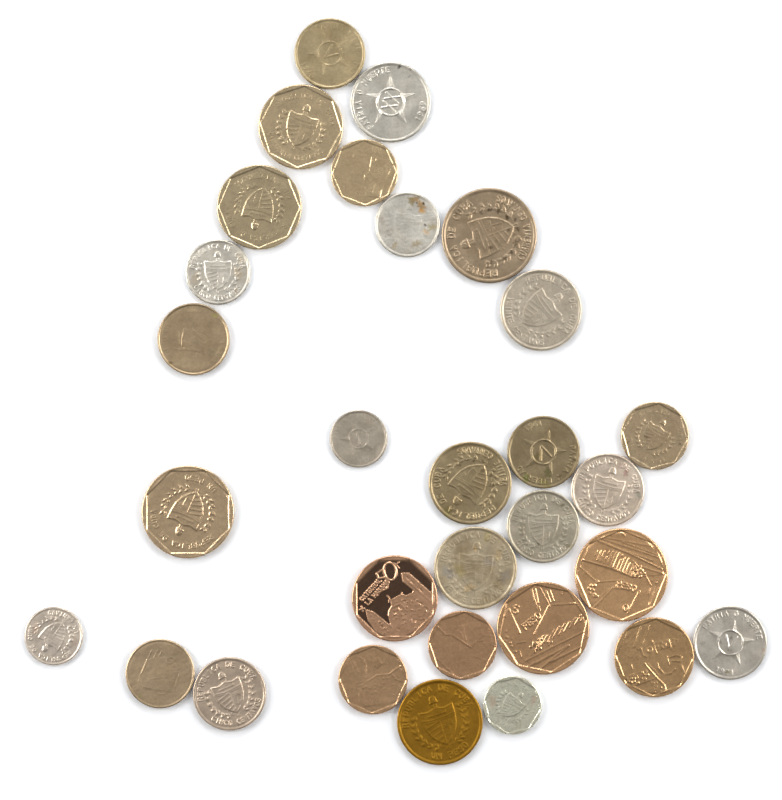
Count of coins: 30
